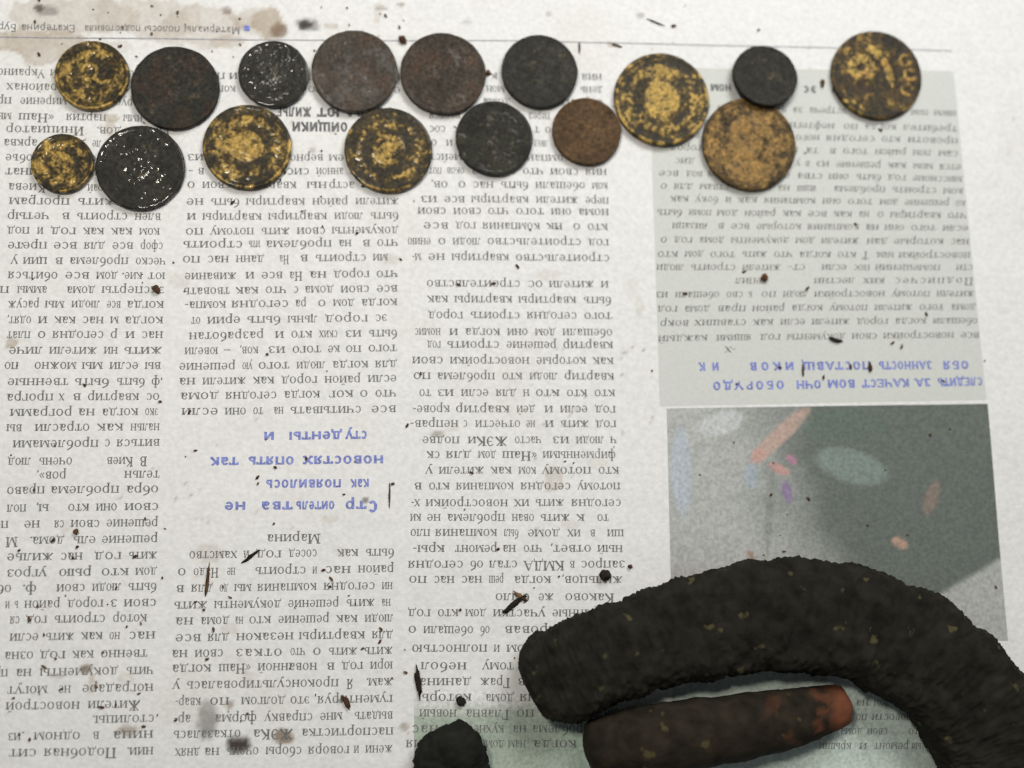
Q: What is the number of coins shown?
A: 16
